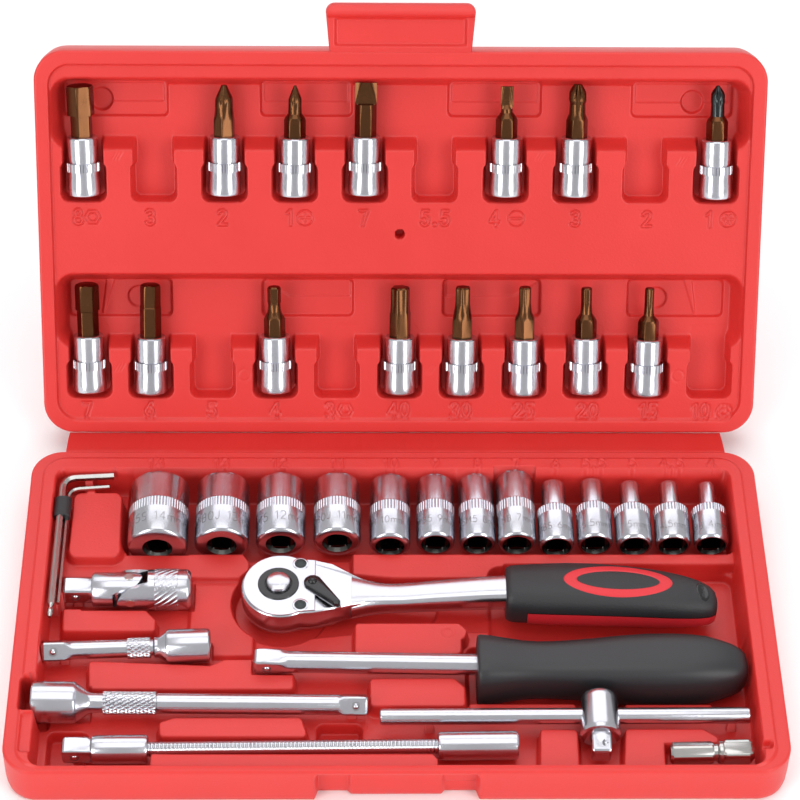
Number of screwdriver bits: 15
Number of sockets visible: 13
